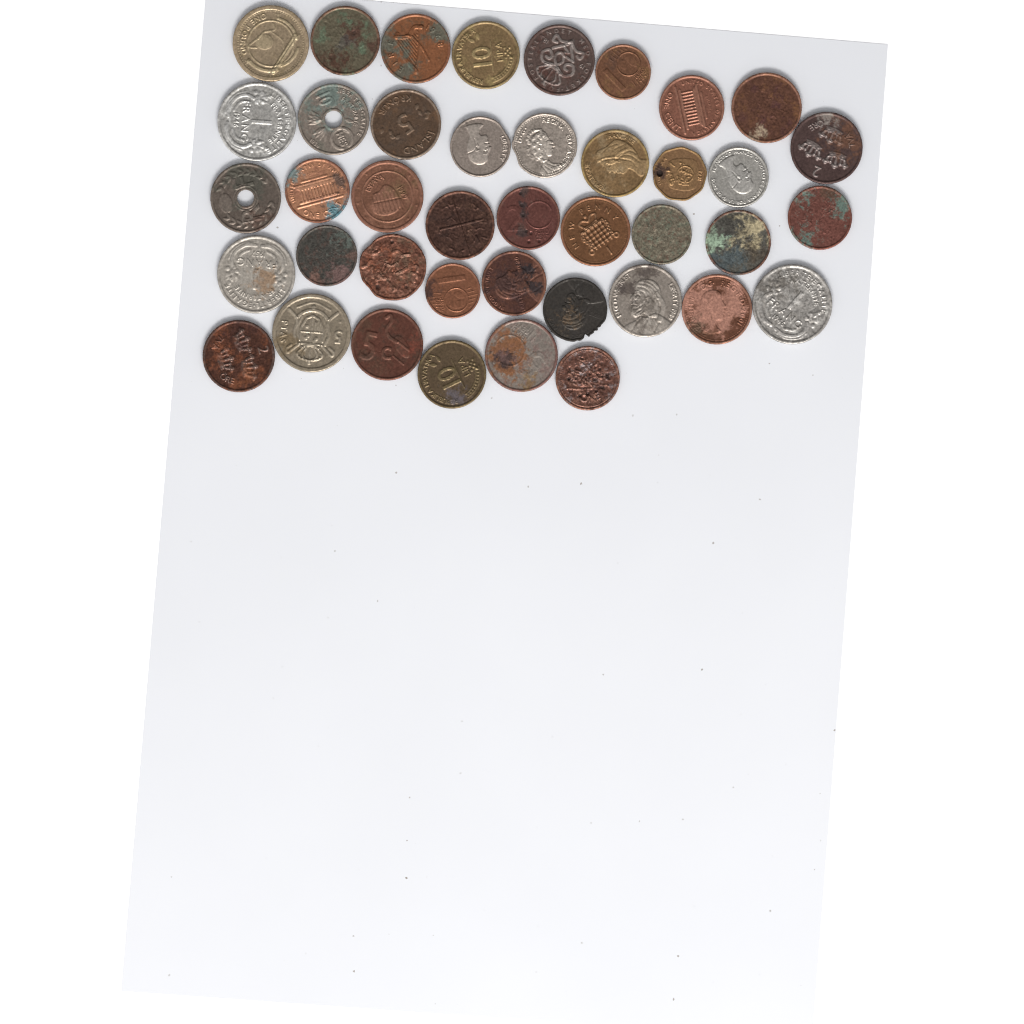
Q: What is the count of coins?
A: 41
